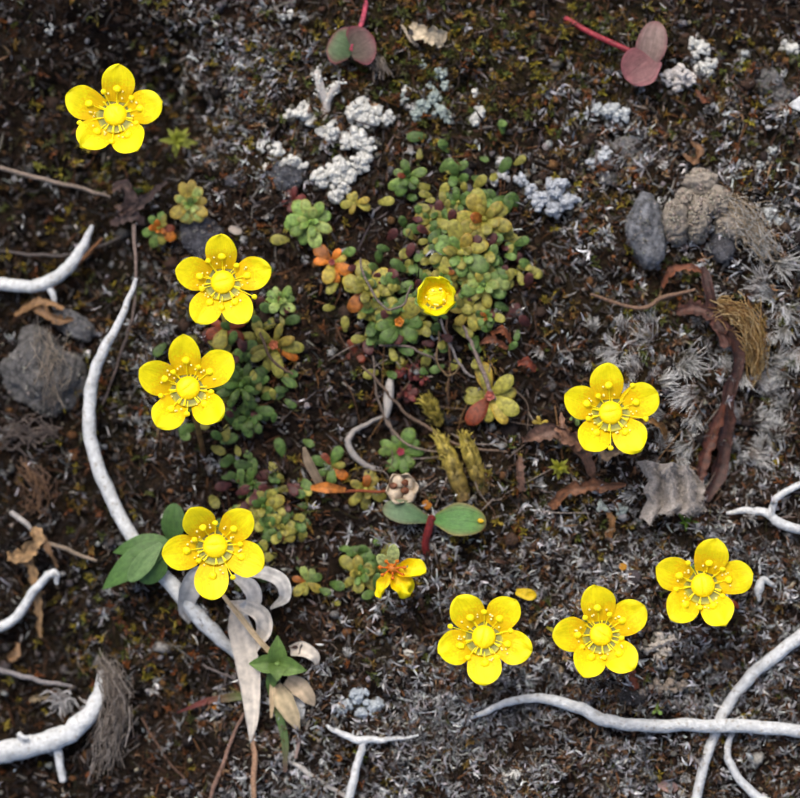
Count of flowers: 10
